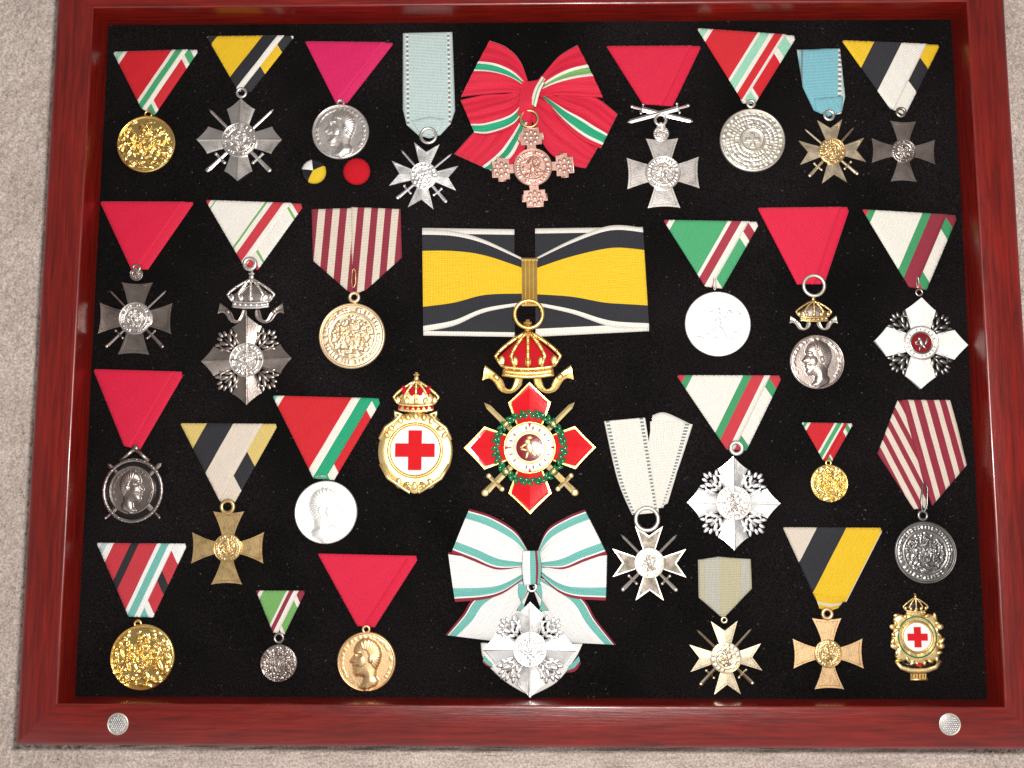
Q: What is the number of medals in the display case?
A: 31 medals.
